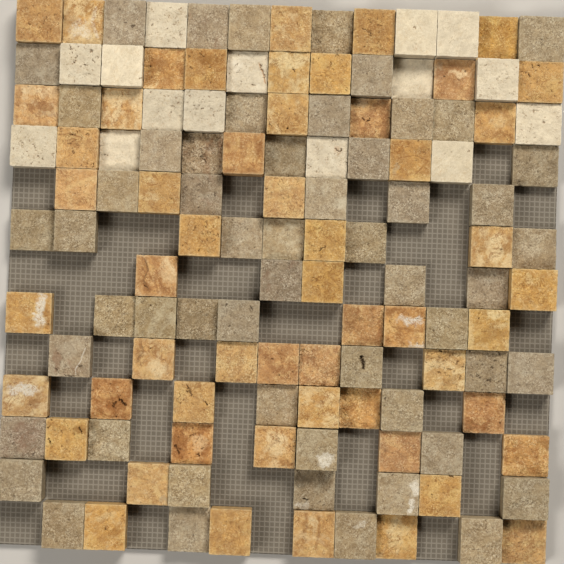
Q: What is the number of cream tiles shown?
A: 15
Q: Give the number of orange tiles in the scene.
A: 55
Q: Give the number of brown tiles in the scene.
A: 55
